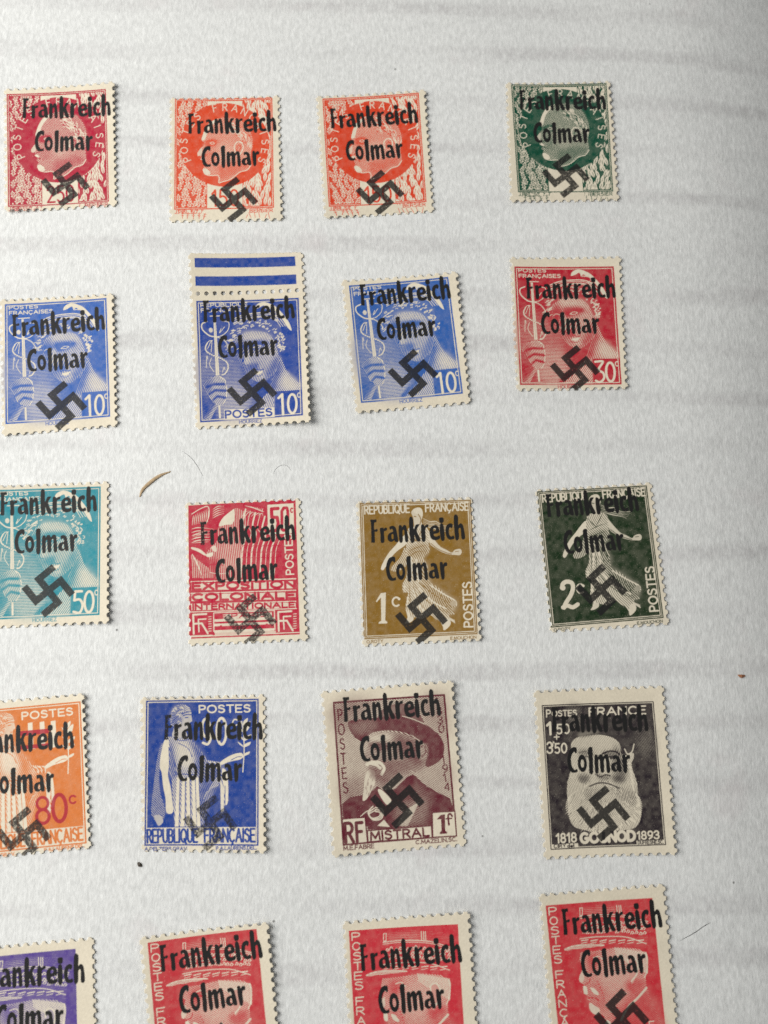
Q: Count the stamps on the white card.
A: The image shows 20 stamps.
